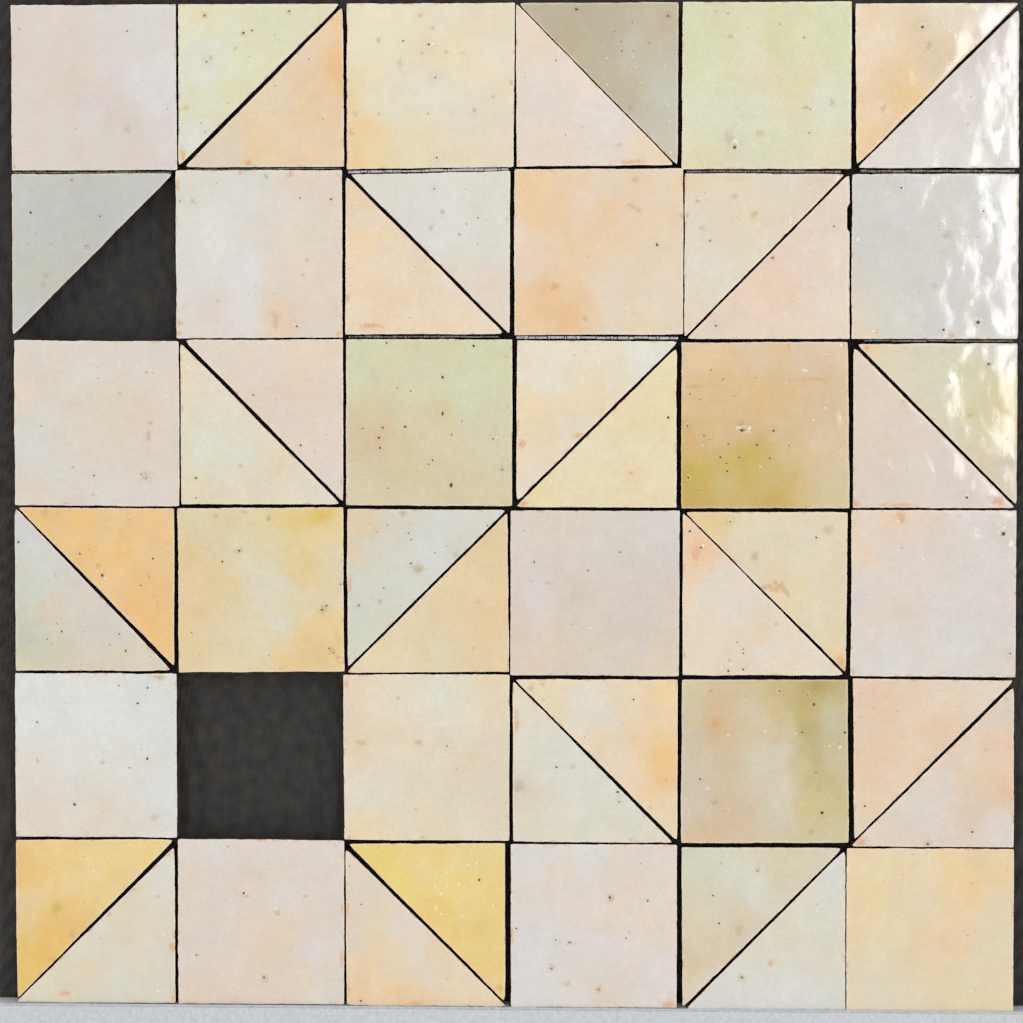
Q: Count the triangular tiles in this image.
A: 33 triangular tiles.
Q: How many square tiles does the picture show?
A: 18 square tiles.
